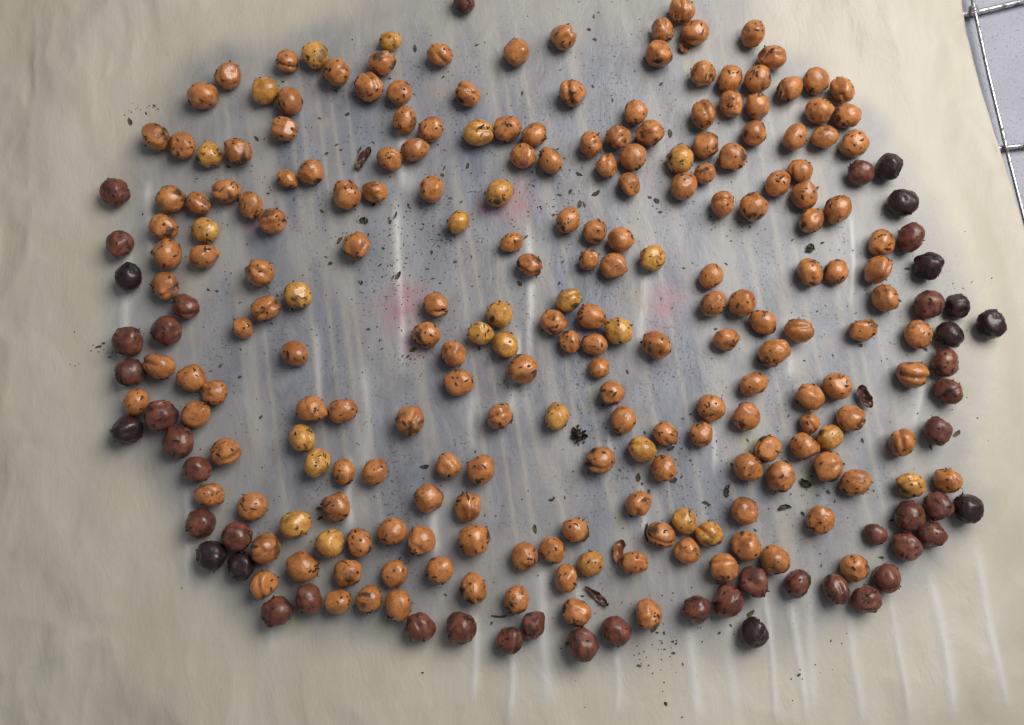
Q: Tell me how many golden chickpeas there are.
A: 27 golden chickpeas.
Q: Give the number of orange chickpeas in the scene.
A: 187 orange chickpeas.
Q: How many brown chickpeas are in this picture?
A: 38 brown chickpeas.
